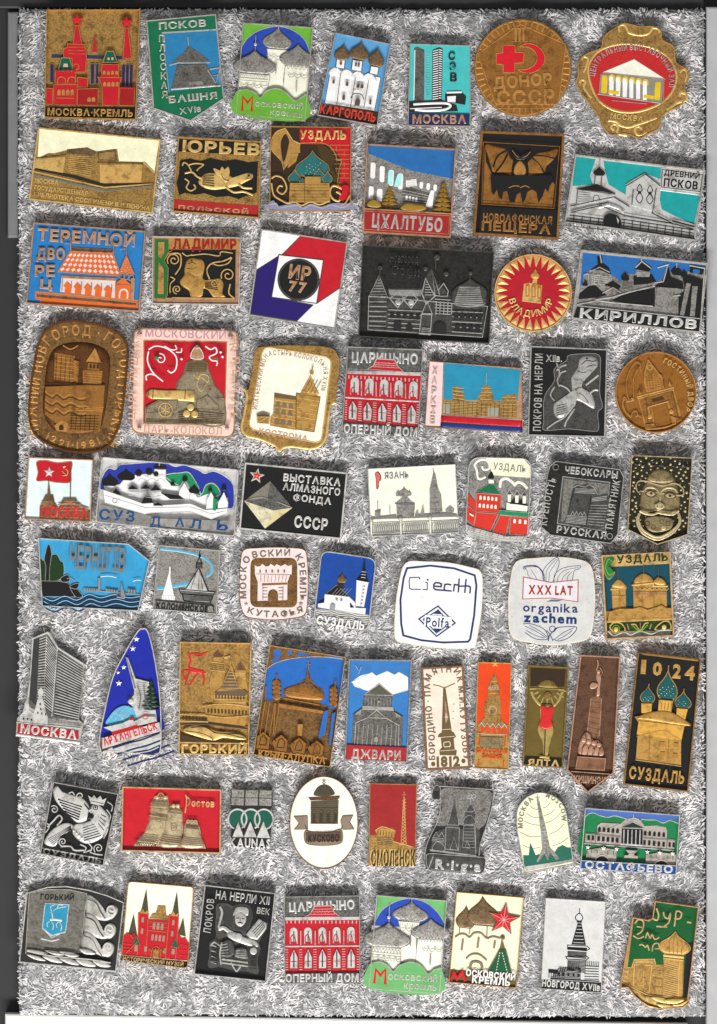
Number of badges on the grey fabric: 66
